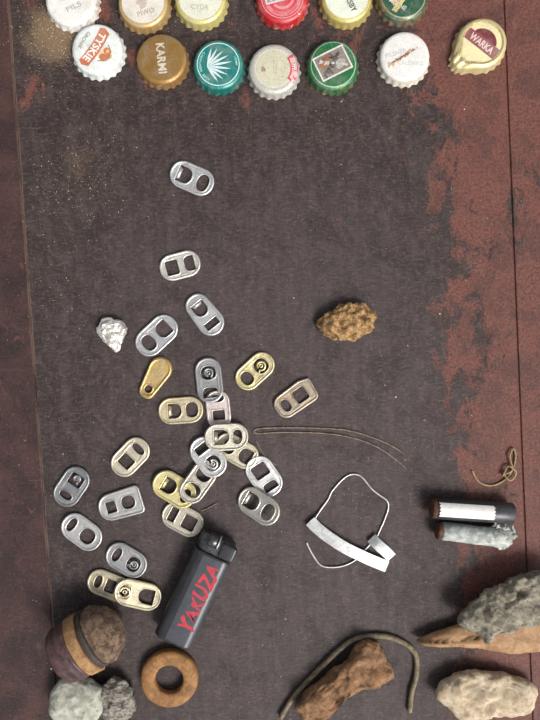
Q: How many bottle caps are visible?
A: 13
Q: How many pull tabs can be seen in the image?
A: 25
